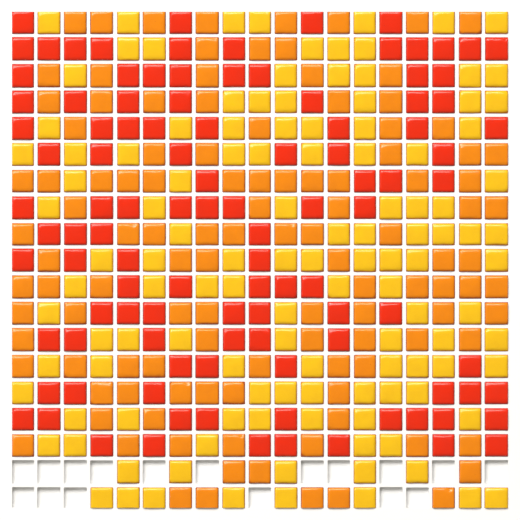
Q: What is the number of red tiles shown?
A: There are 108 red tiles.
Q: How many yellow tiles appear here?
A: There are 121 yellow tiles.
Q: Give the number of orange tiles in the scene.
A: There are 115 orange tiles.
